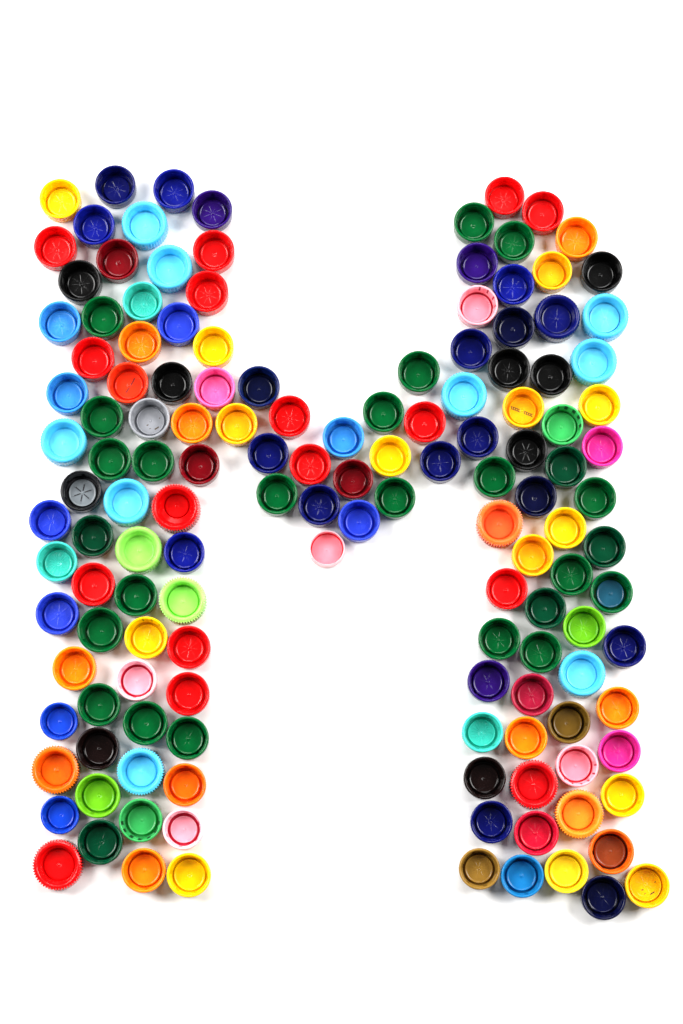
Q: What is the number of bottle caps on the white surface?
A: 142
